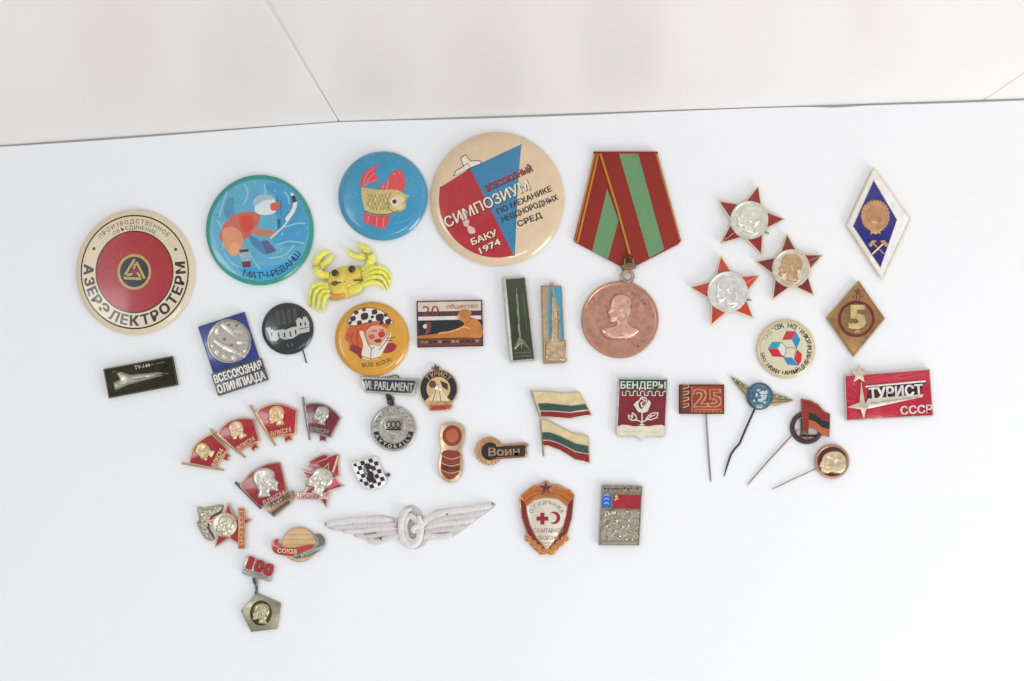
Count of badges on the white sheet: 42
